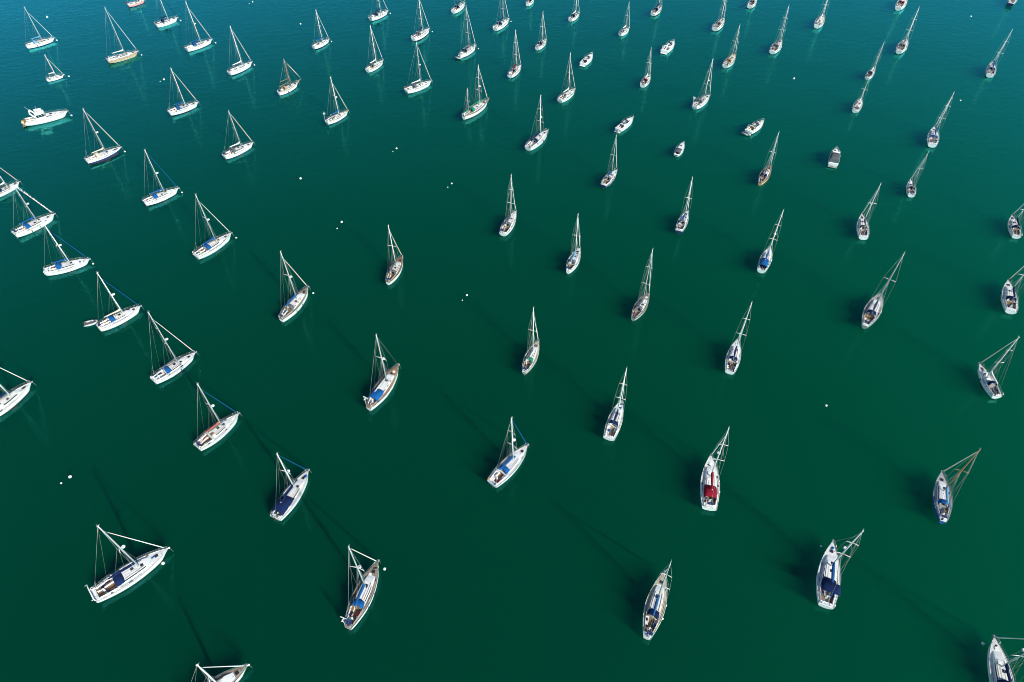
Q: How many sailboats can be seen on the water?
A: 81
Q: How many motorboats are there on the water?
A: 7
